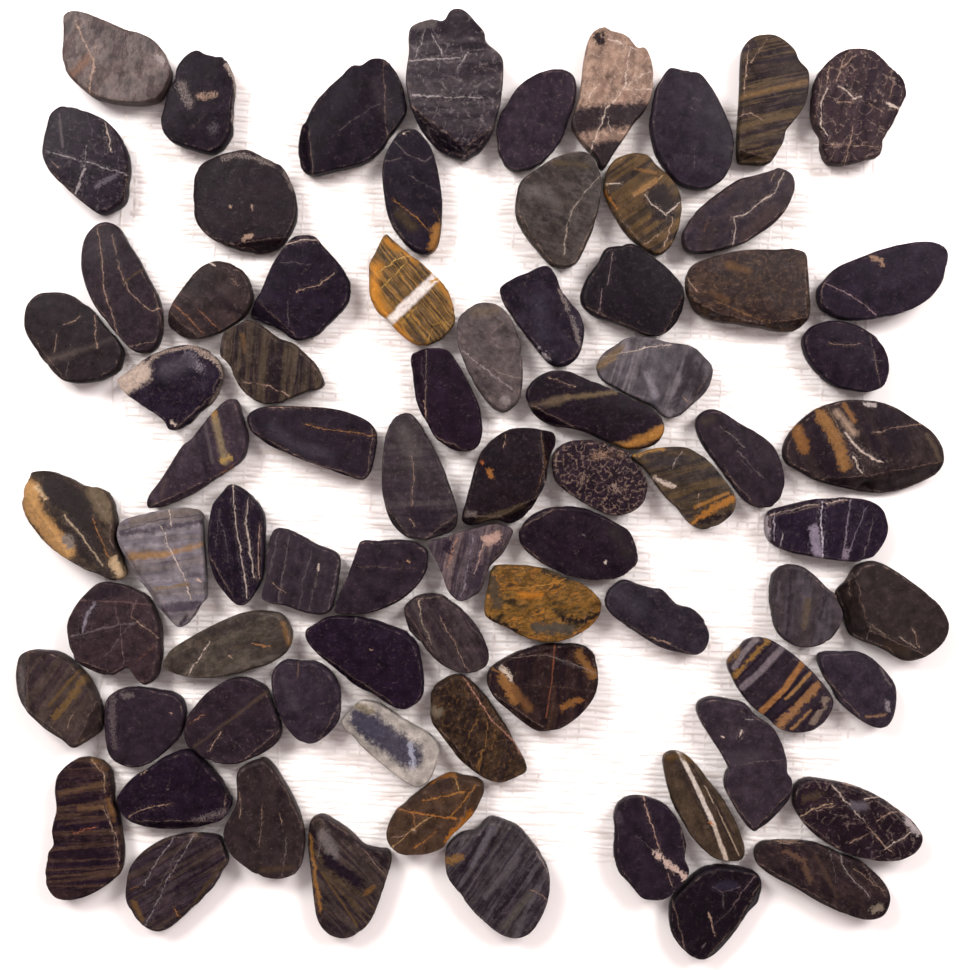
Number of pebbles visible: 77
